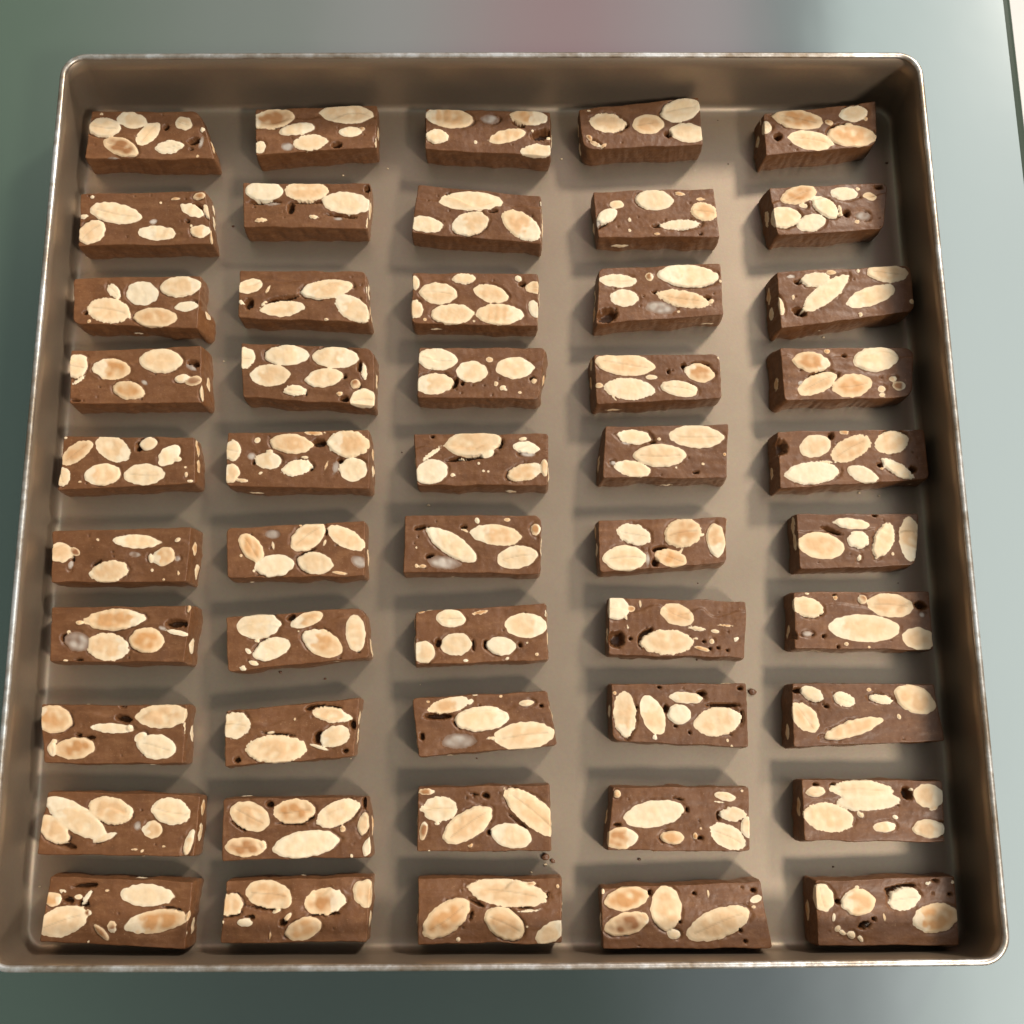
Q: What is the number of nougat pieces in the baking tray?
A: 50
